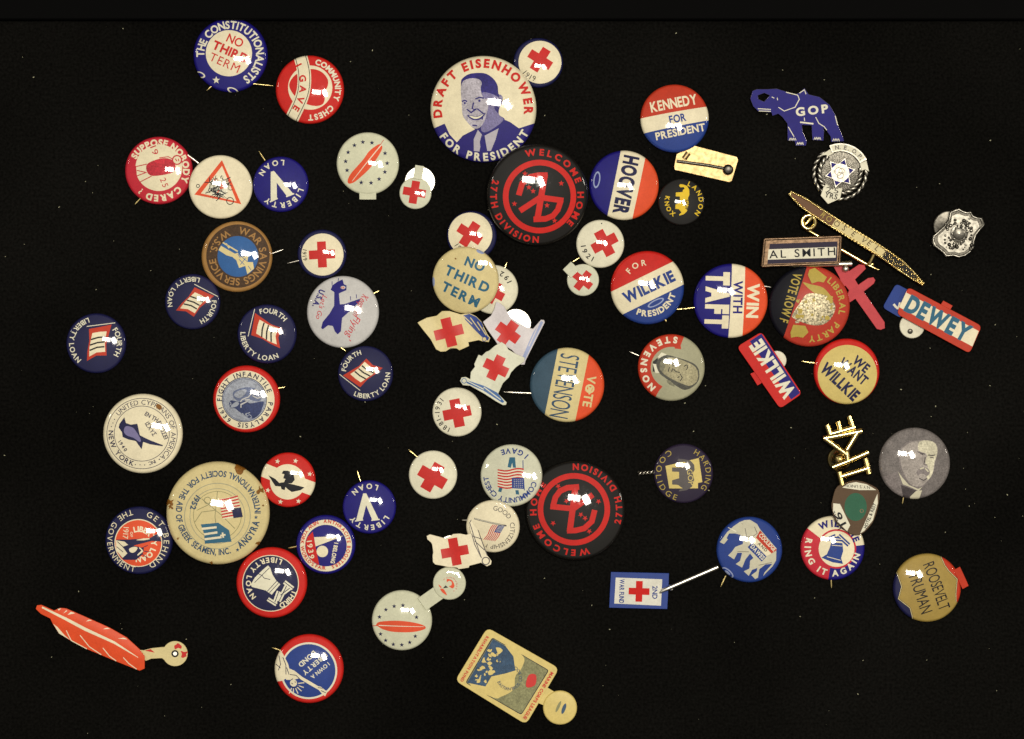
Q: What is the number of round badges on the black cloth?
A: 51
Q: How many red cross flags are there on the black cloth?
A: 4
